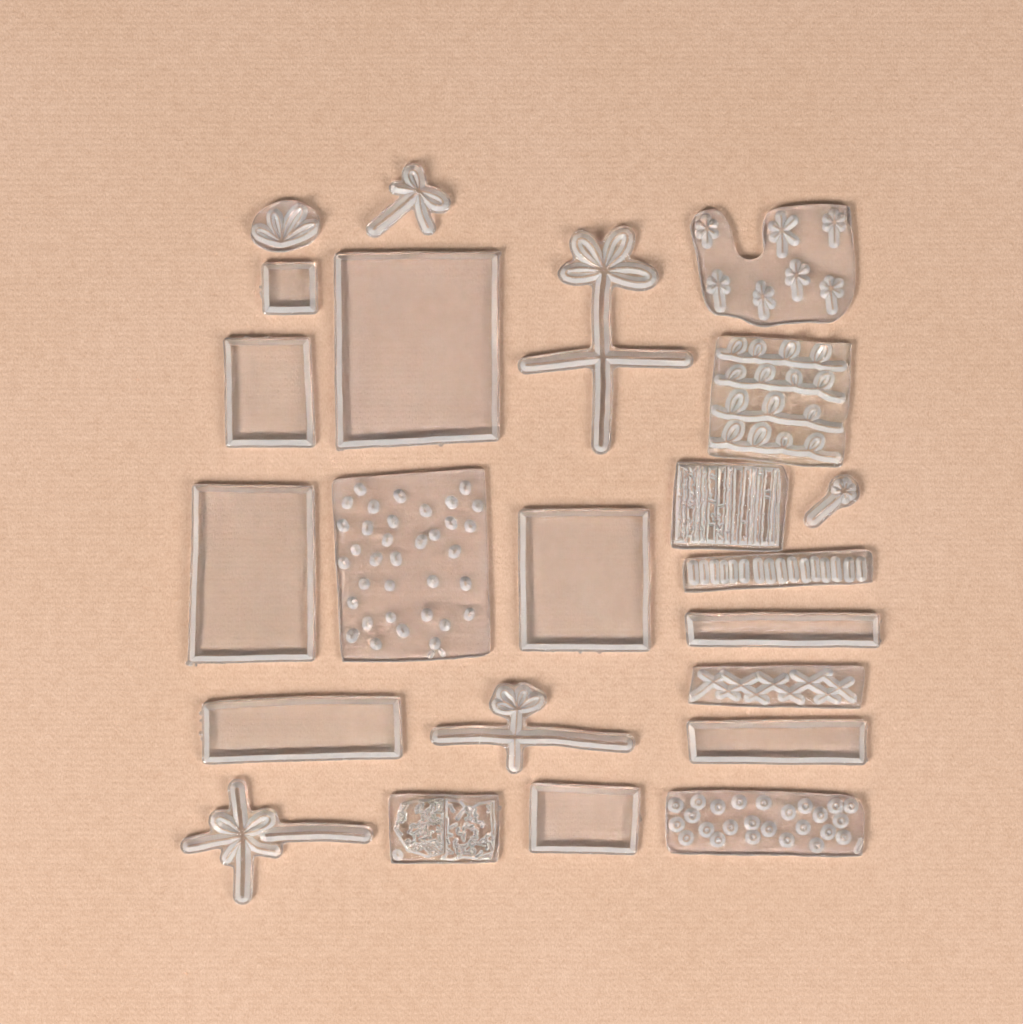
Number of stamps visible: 23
